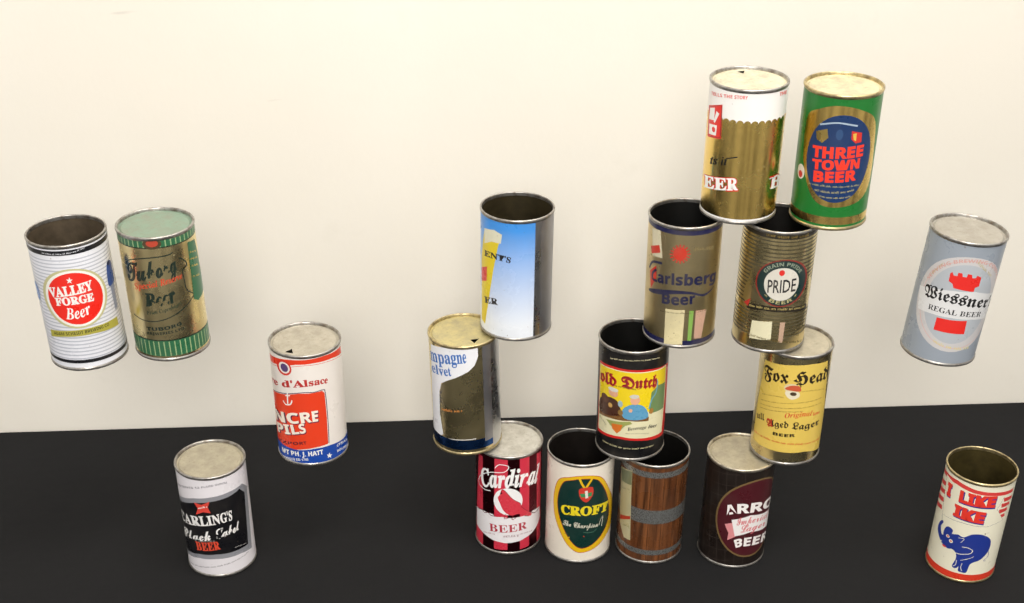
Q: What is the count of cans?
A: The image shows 18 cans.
